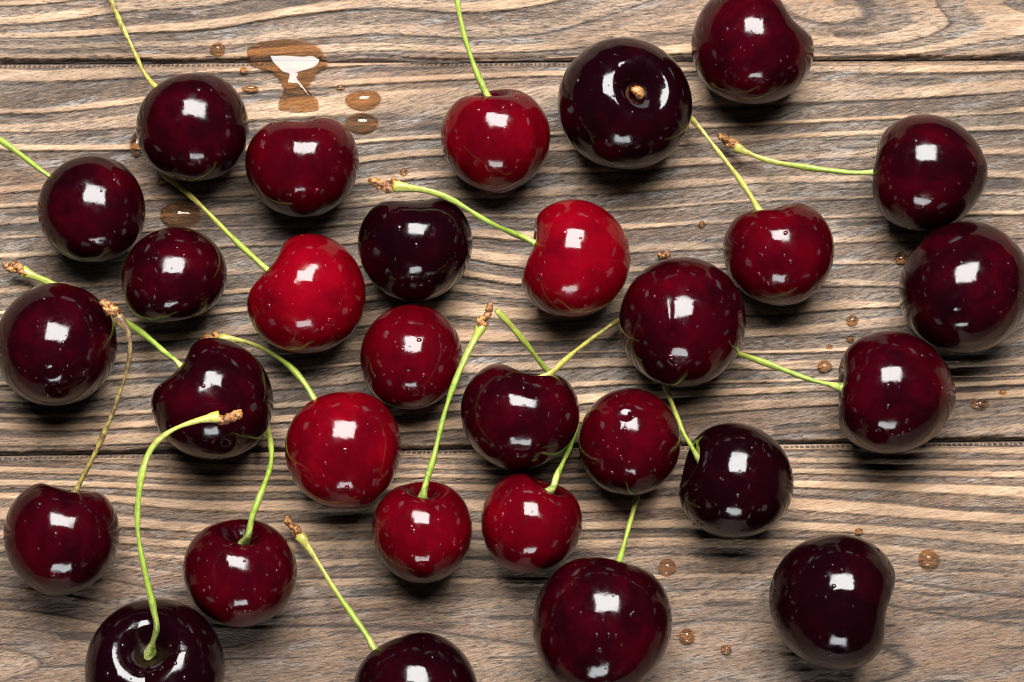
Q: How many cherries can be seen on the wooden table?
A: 30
